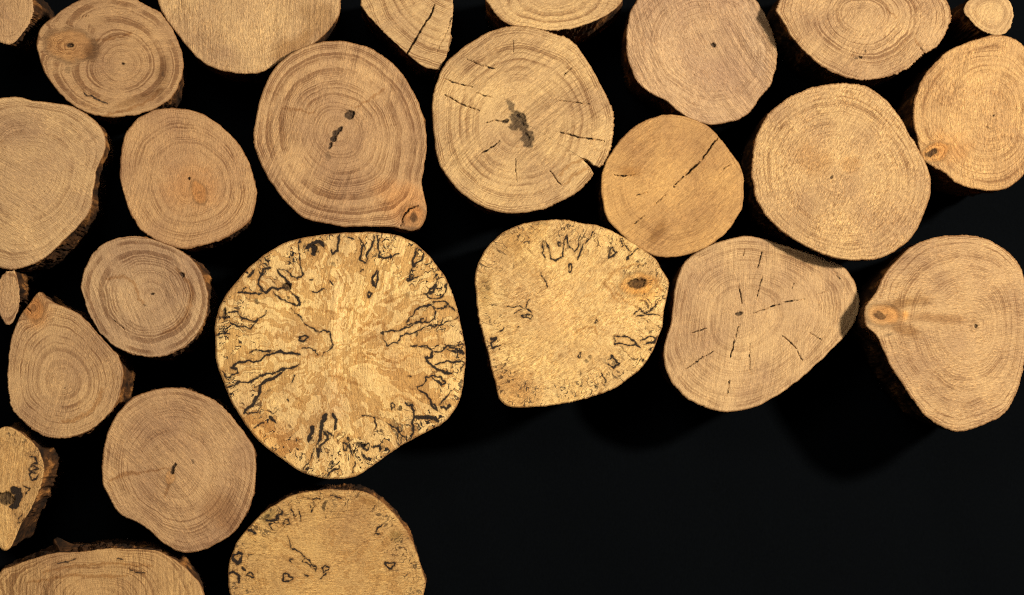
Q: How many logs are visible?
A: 26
